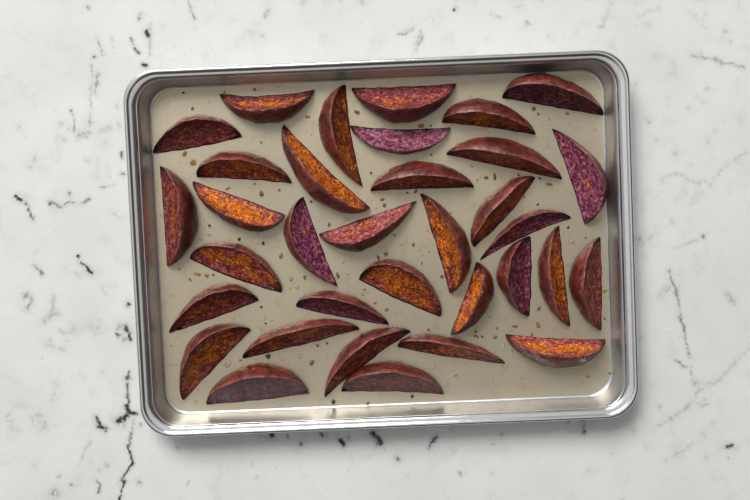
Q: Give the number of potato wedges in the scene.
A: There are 34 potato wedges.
